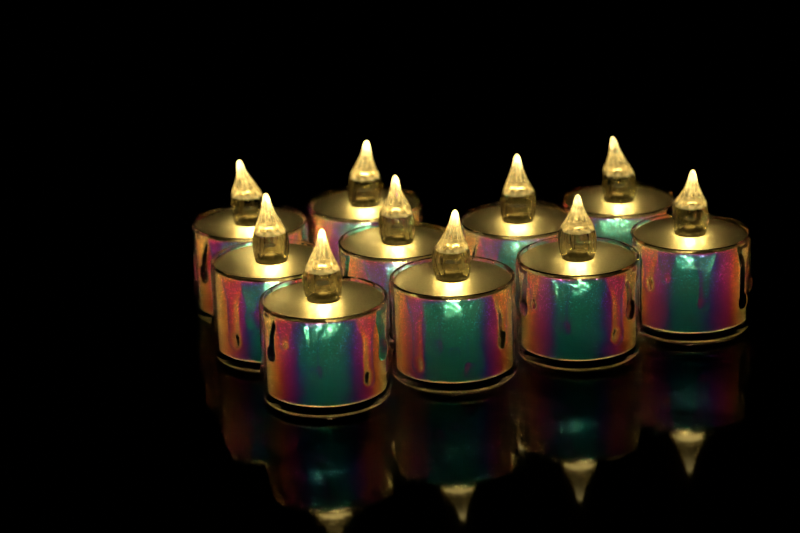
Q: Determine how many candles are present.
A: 10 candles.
